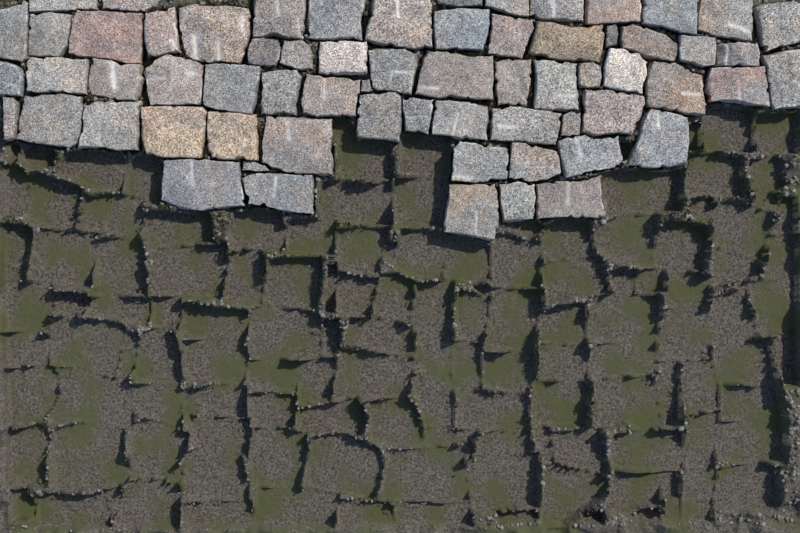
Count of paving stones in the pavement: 66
